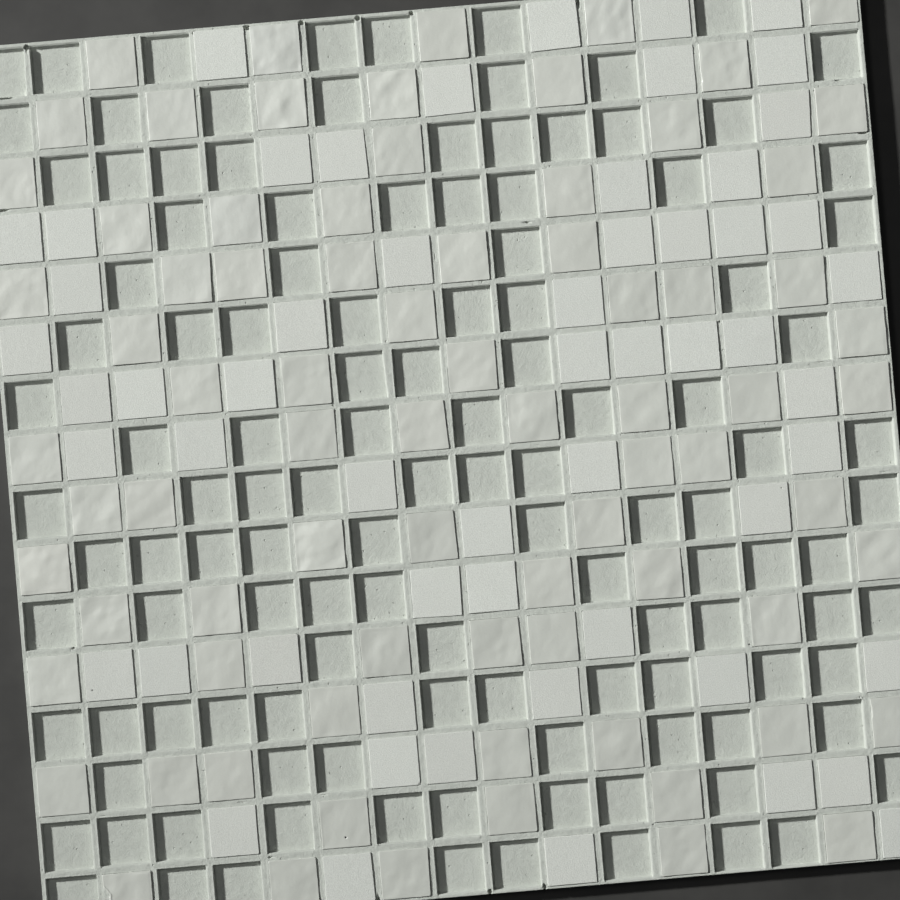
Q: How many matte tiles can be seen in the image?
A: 57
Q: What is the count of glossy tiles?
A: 78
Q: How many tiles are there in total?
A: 135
